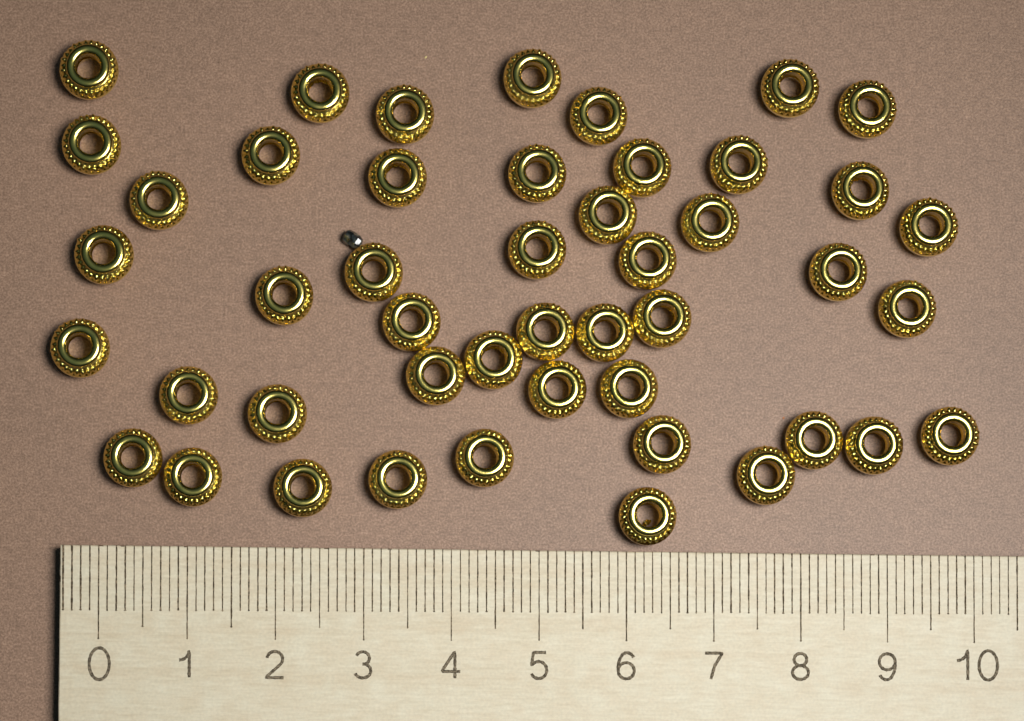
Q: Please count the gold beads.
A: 47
